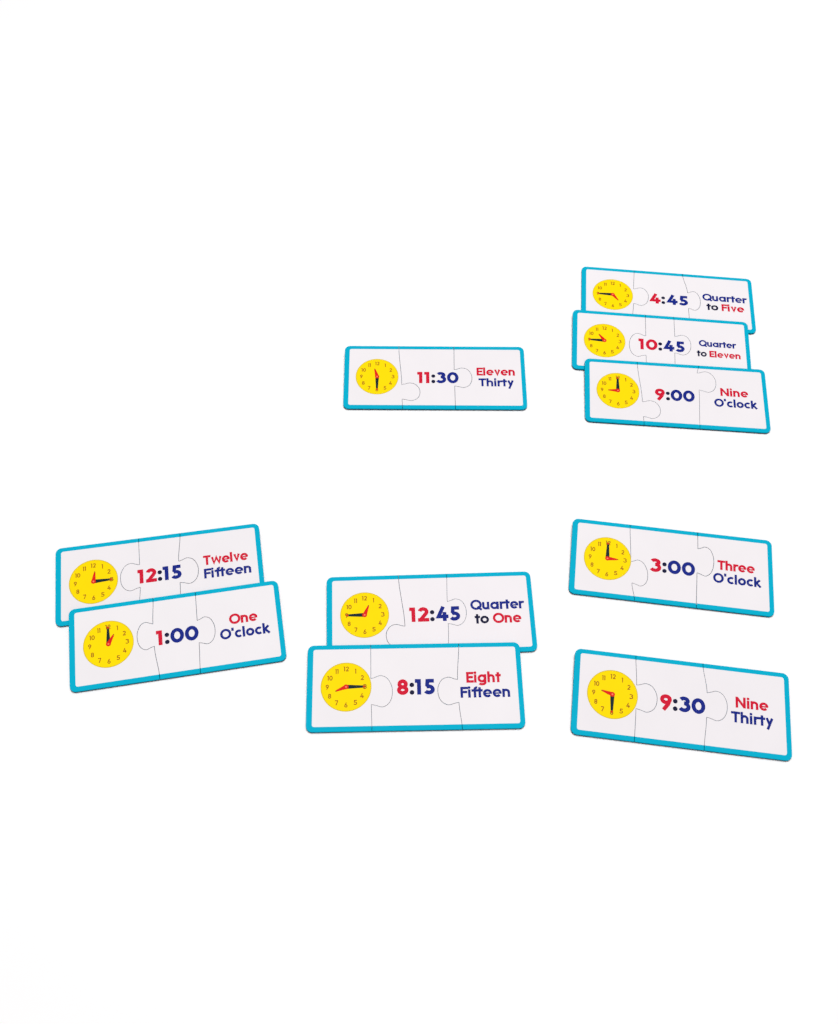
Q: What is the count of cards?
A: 10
